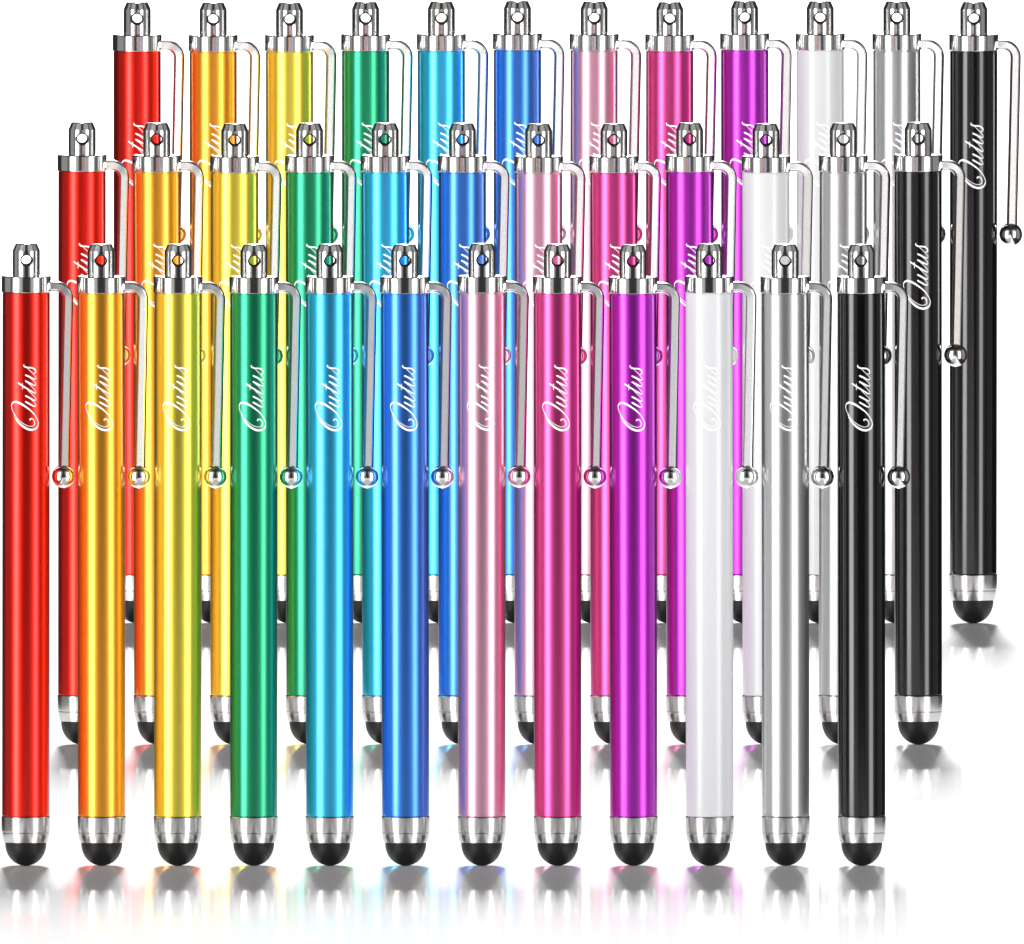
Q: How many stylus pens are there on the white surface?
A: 36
